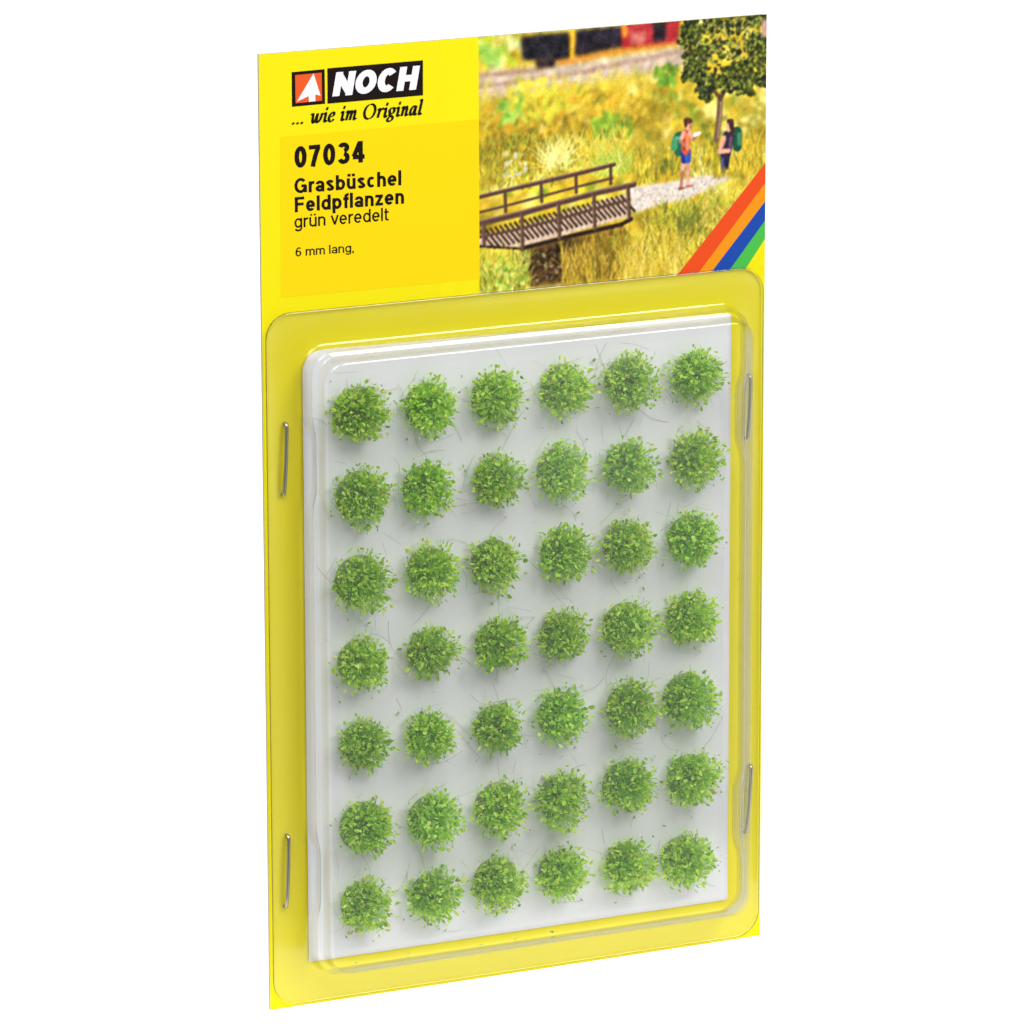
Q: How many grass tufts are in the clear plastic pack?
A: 42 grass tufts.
